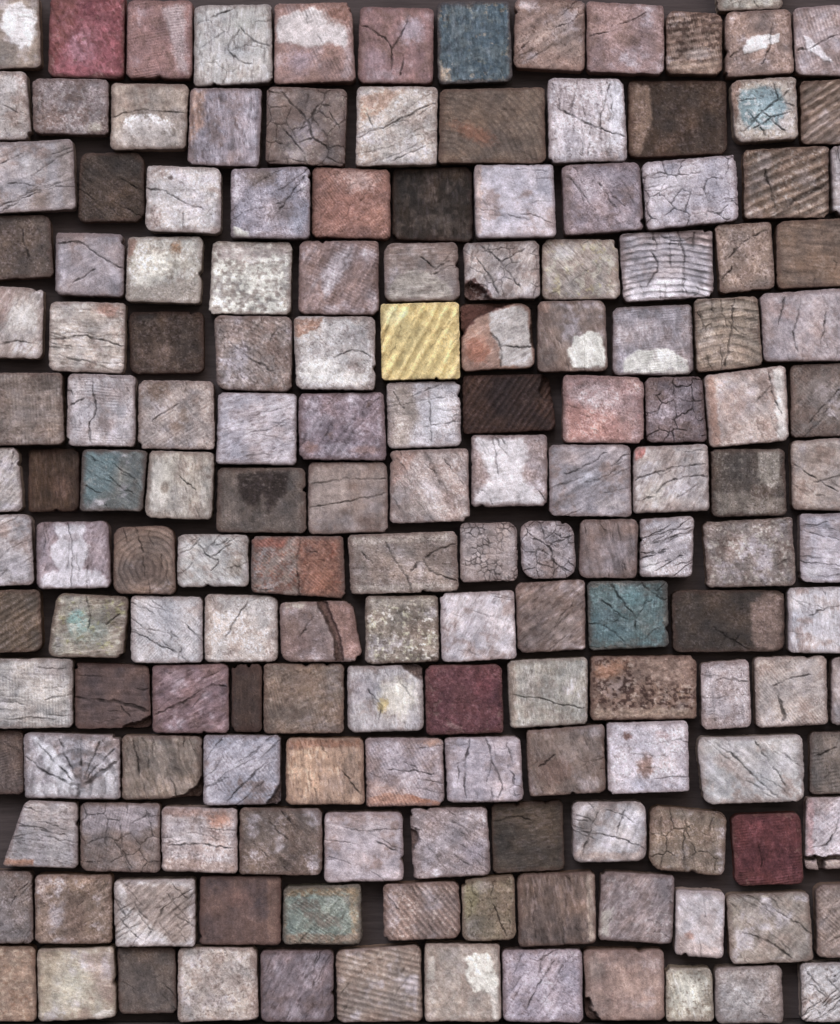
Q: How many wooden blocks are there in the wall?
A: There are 161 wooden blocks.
